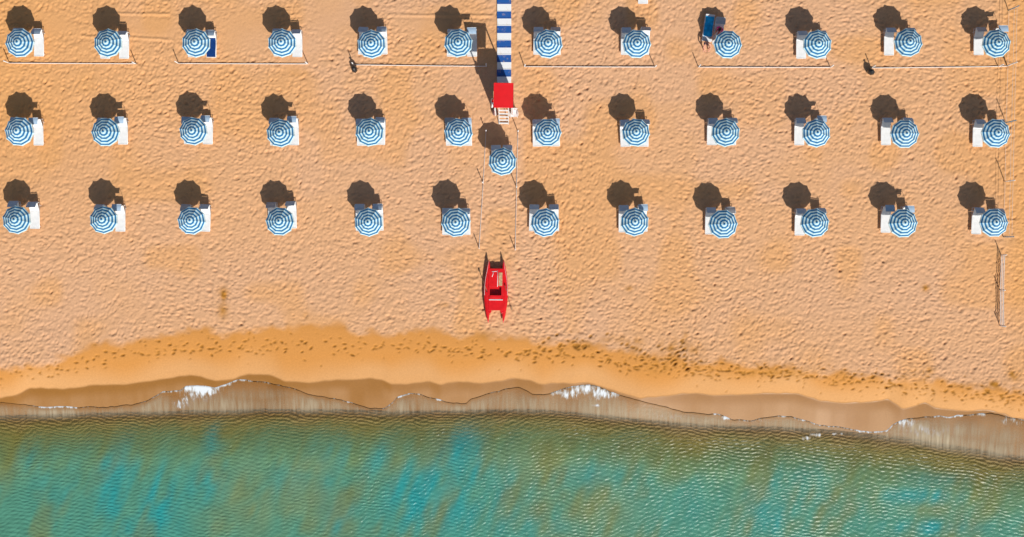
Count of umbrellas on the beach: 37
